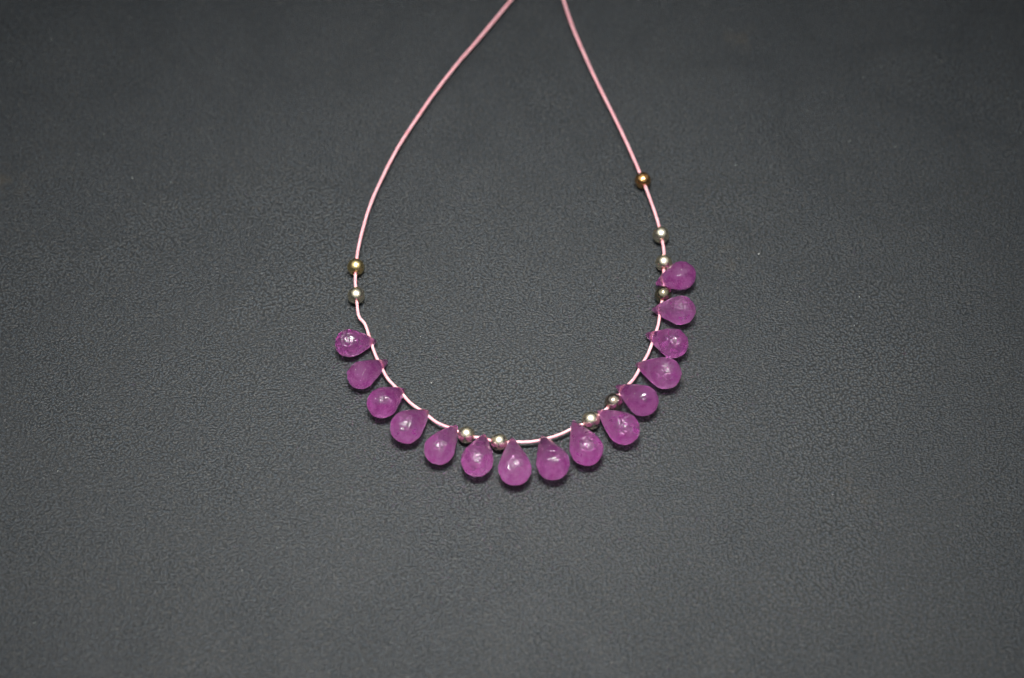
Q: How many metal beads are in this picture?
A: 10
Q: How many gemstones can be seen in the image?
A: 15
